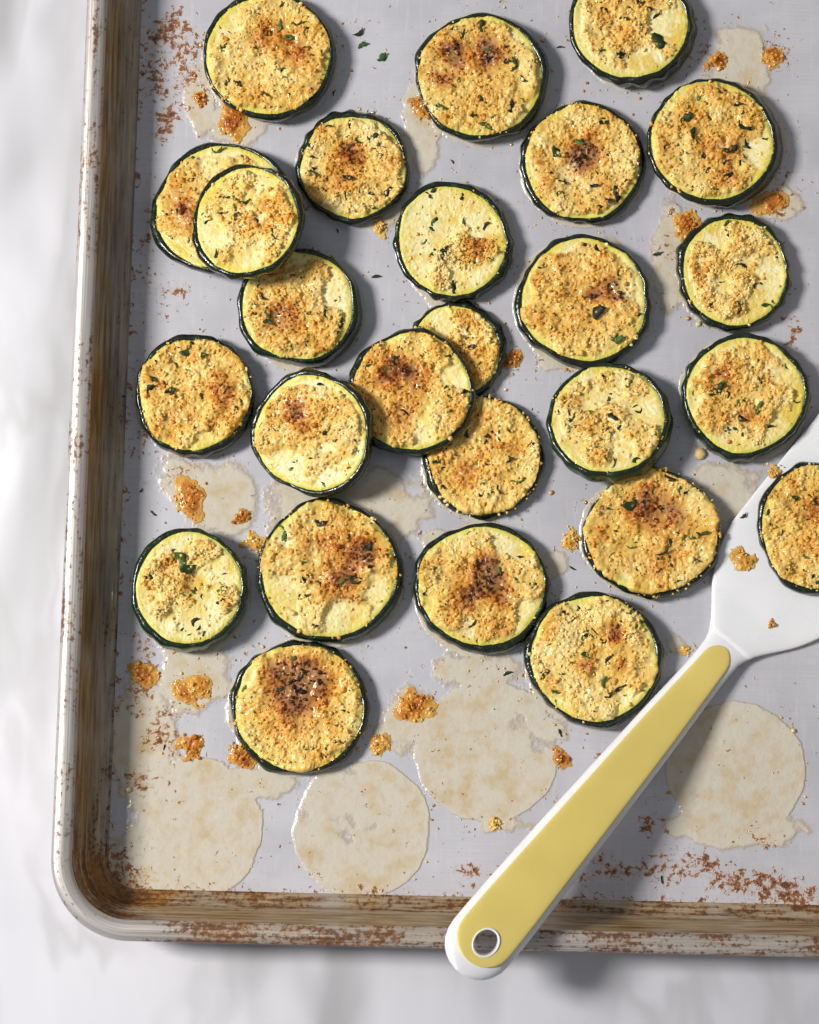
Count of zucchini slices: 26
